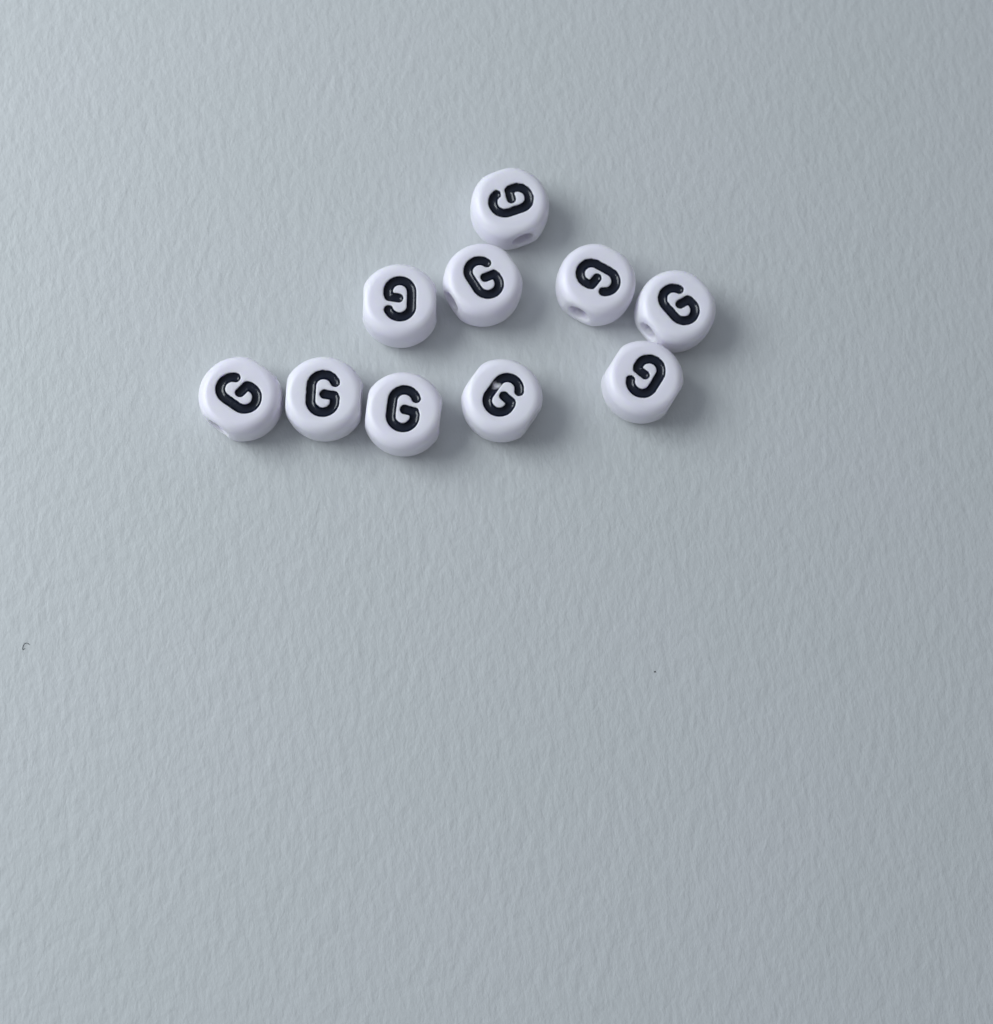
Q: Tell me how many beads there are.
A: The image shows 10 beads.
